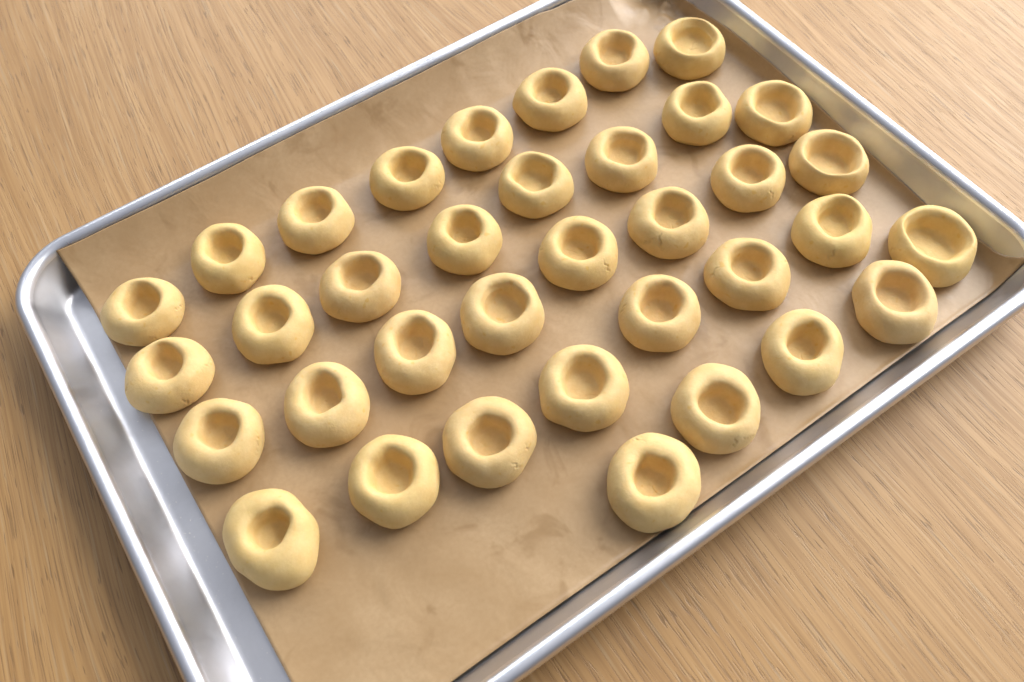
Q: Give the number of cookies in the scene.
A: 36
